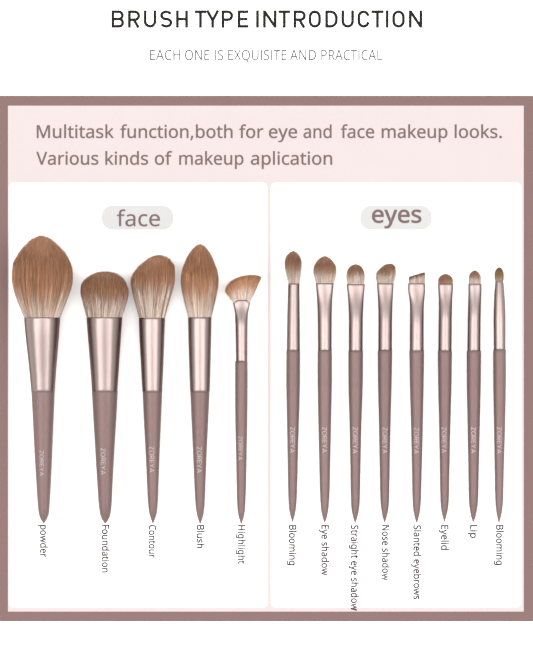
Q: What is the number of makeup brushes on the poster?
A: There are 13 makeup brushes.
